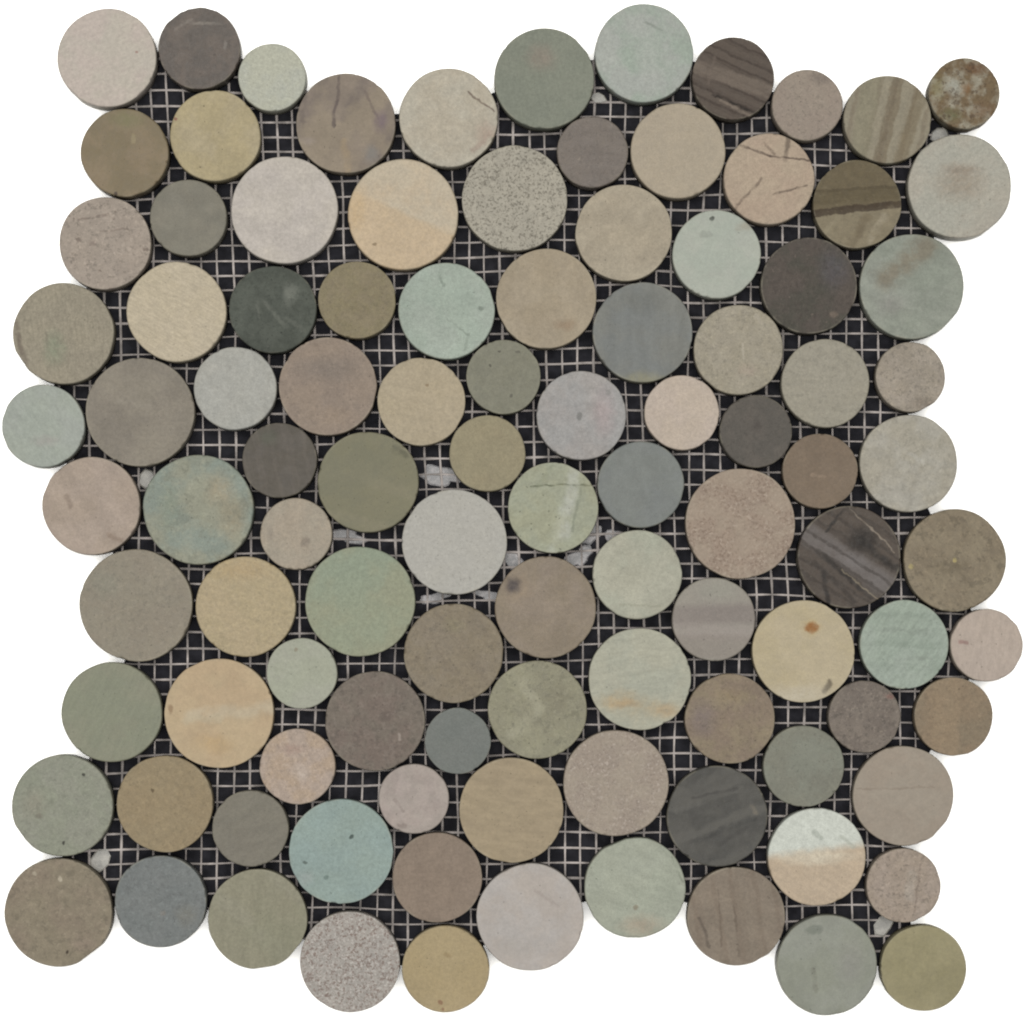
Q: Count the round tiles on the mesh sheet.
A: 104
